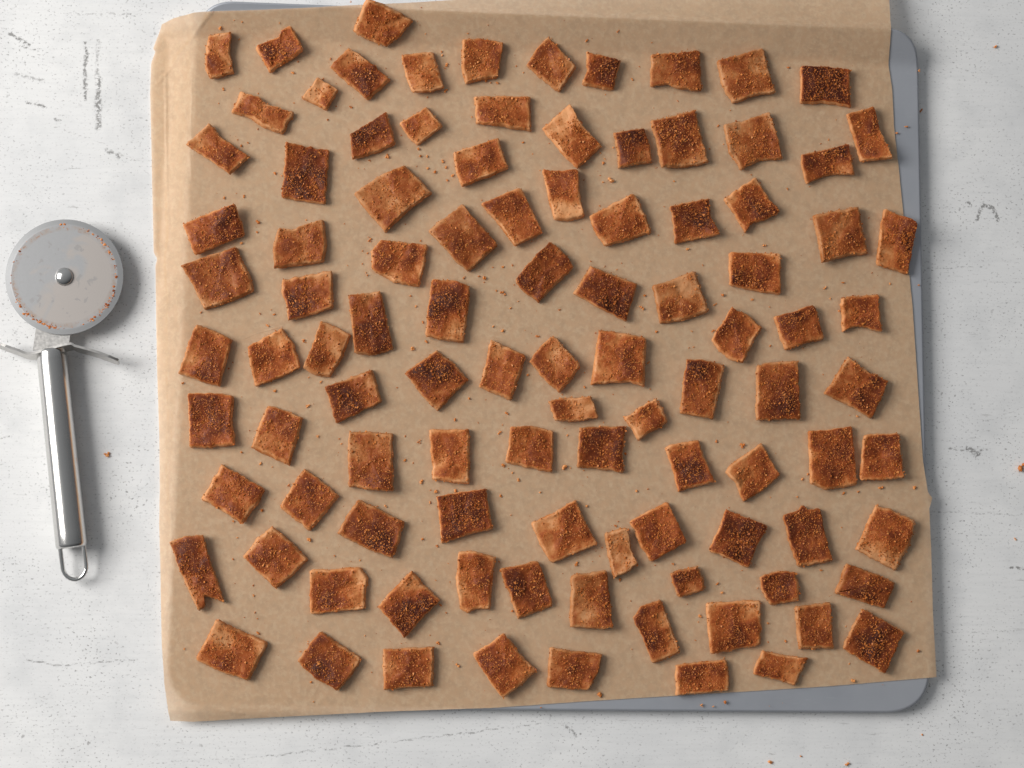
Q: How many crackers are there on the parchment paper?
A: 102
